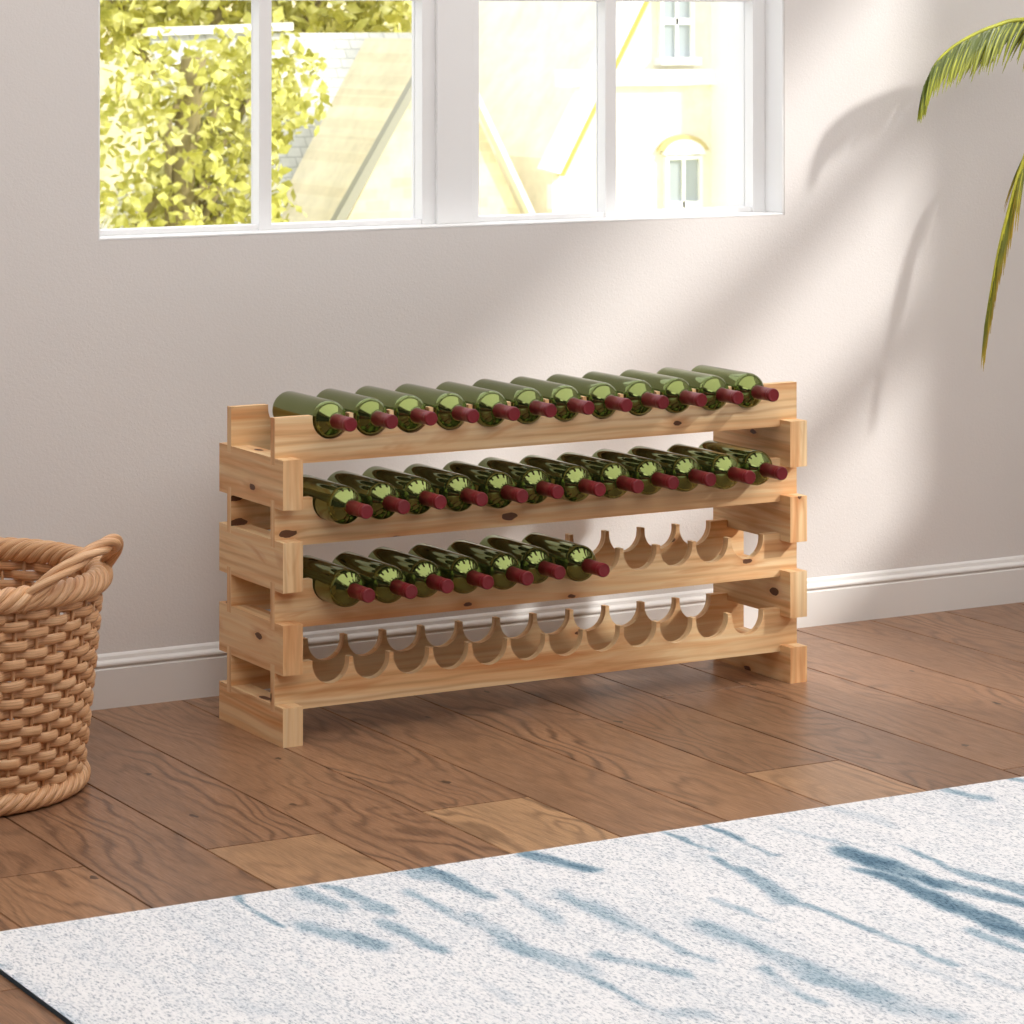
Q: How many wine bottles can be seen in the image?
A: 31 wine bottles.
